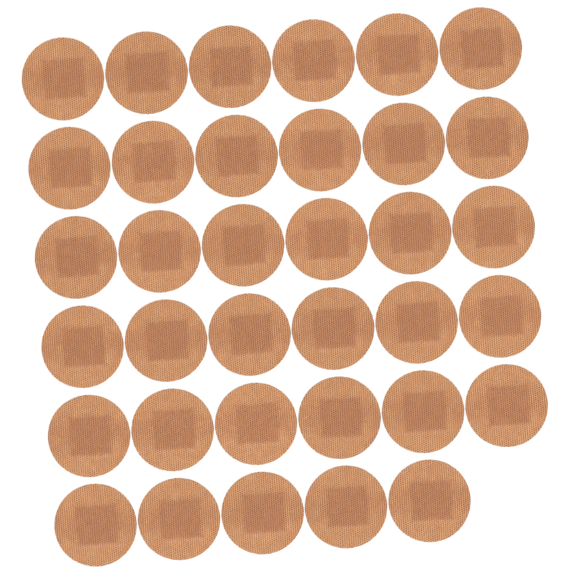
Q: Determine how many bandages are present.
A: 35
